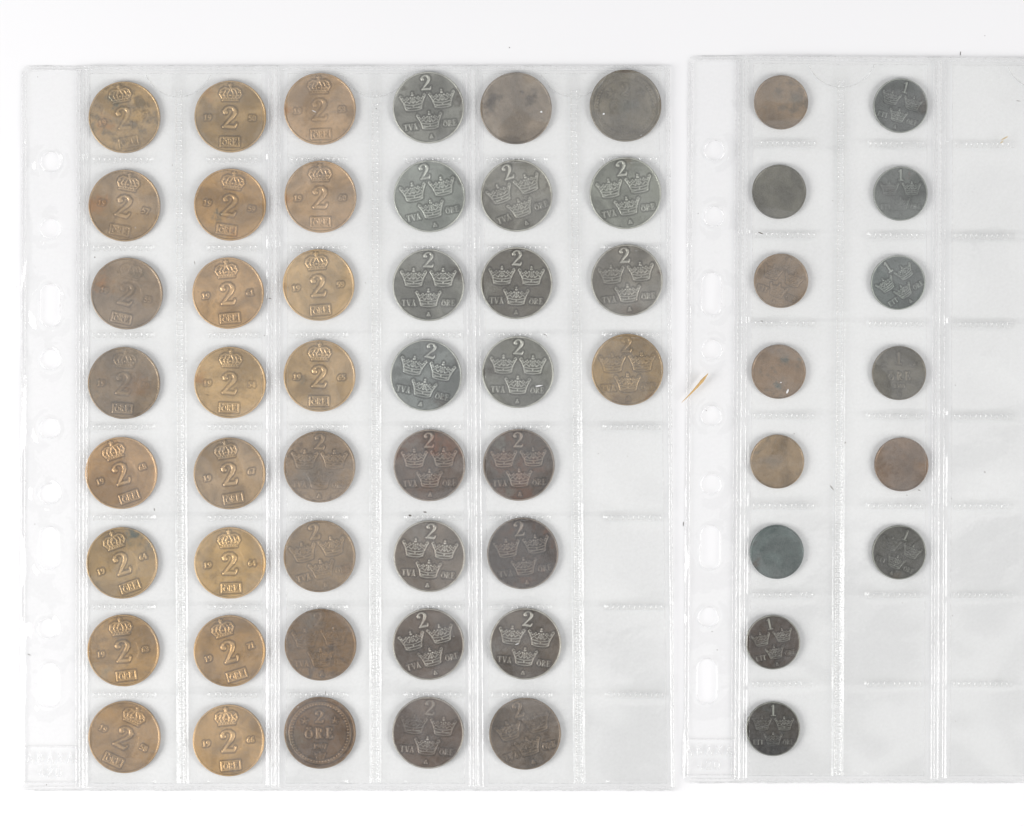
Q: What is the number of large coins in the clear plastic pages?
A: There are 44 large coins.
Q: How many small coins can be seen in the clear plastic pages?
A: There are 14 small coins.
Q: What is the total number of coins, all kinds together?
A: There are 58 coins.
